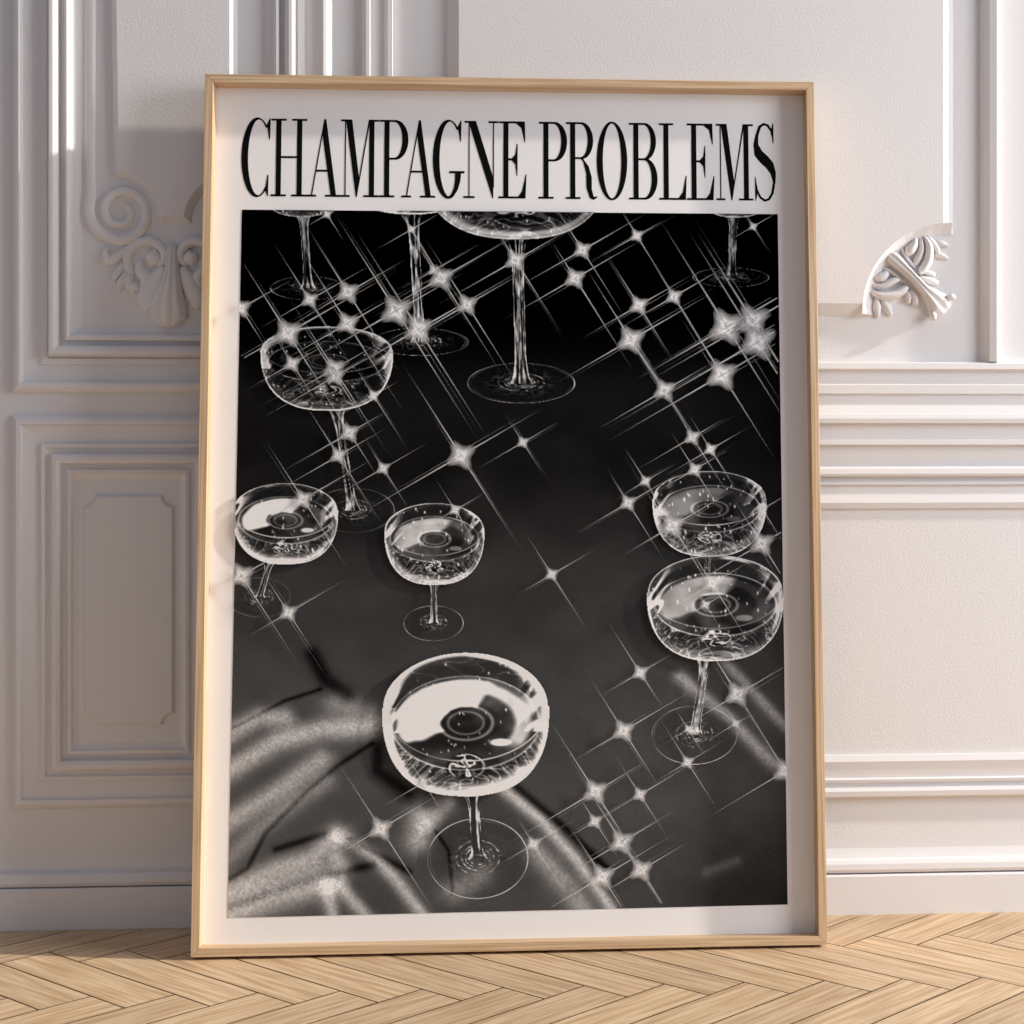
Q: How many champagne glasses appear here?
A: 10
